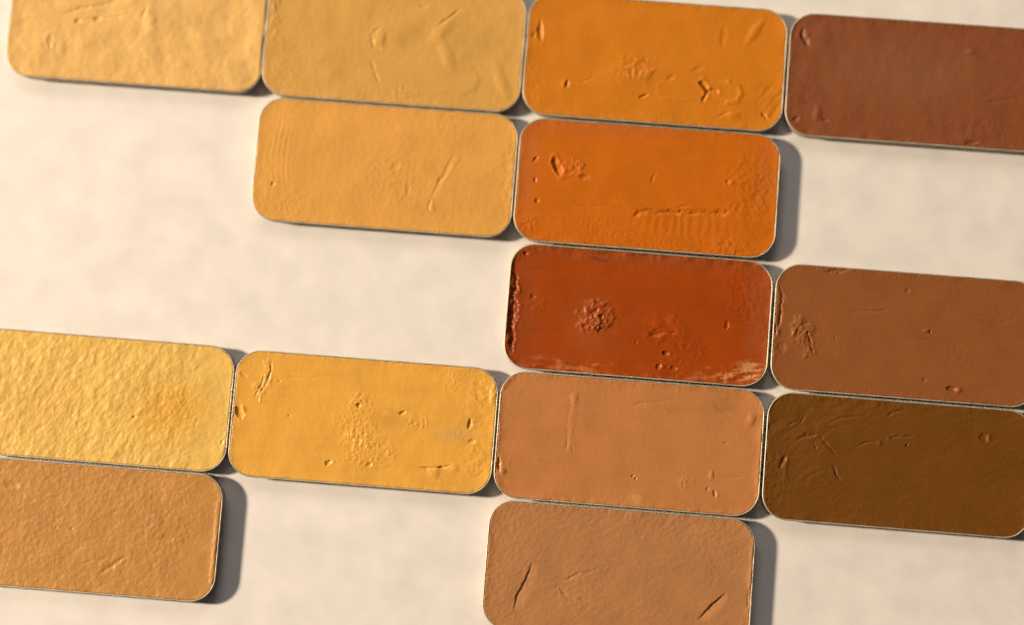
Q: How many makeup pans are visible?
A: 14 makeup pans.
